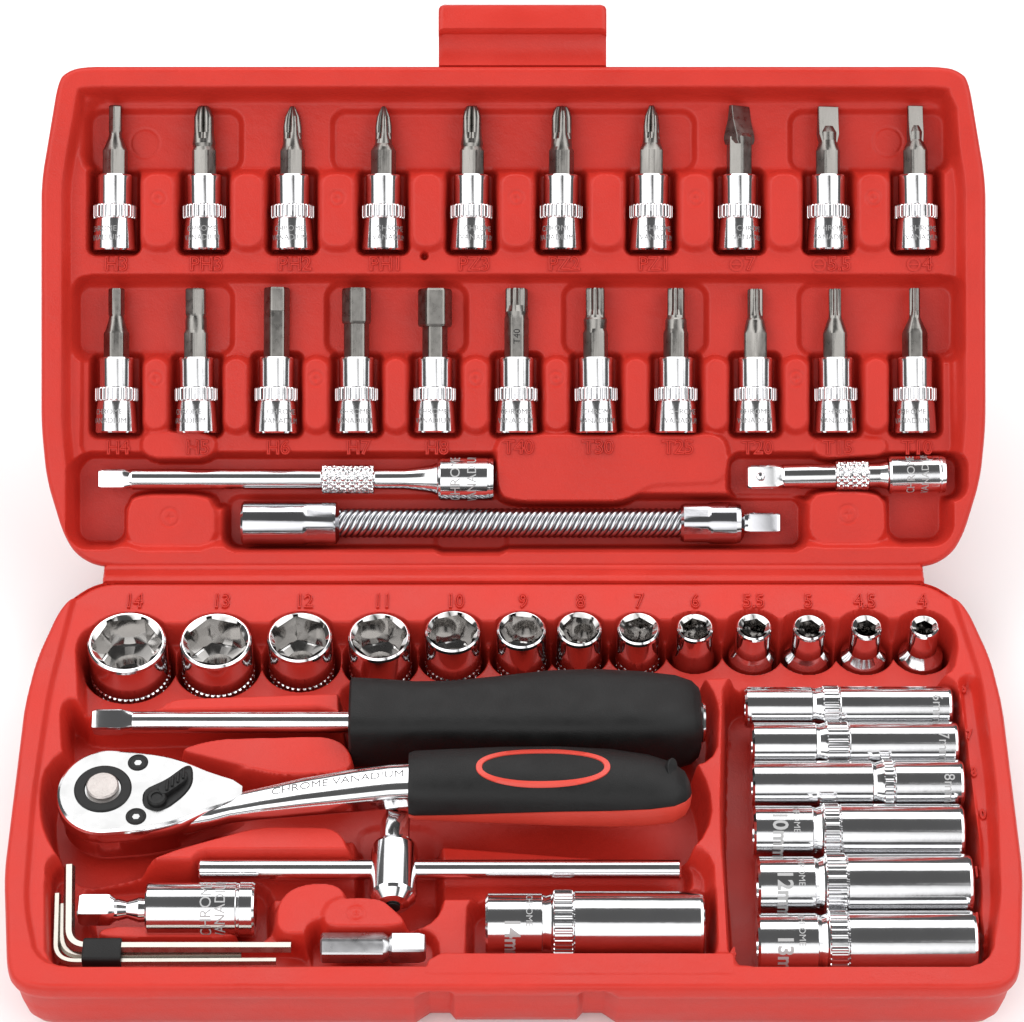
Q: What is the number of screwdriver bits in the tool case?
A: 21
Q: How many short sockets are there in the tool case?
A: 13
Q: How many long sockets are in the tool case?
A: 7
